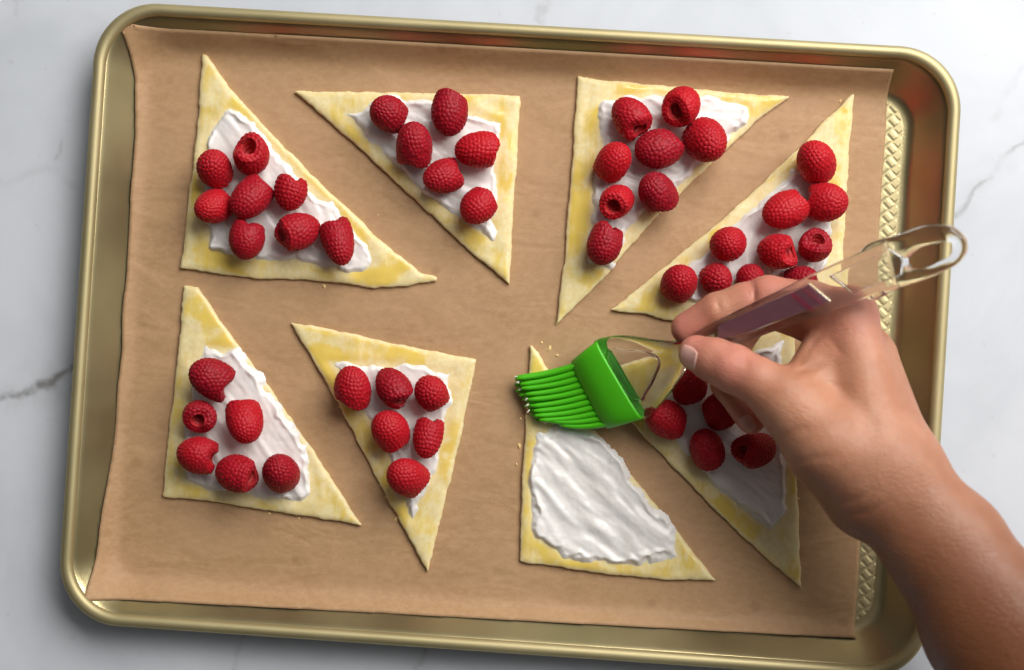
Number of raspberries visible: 49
